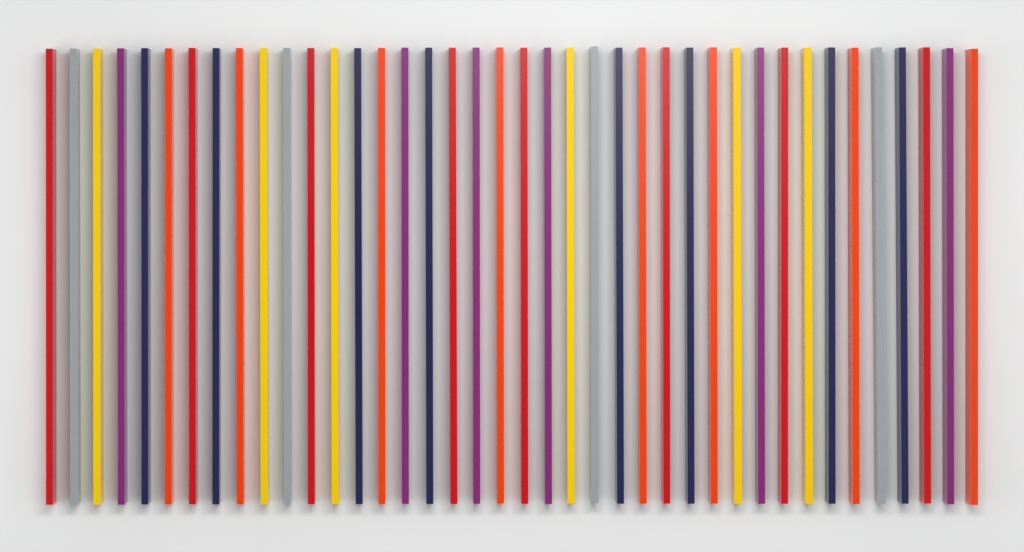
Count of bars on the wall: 40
